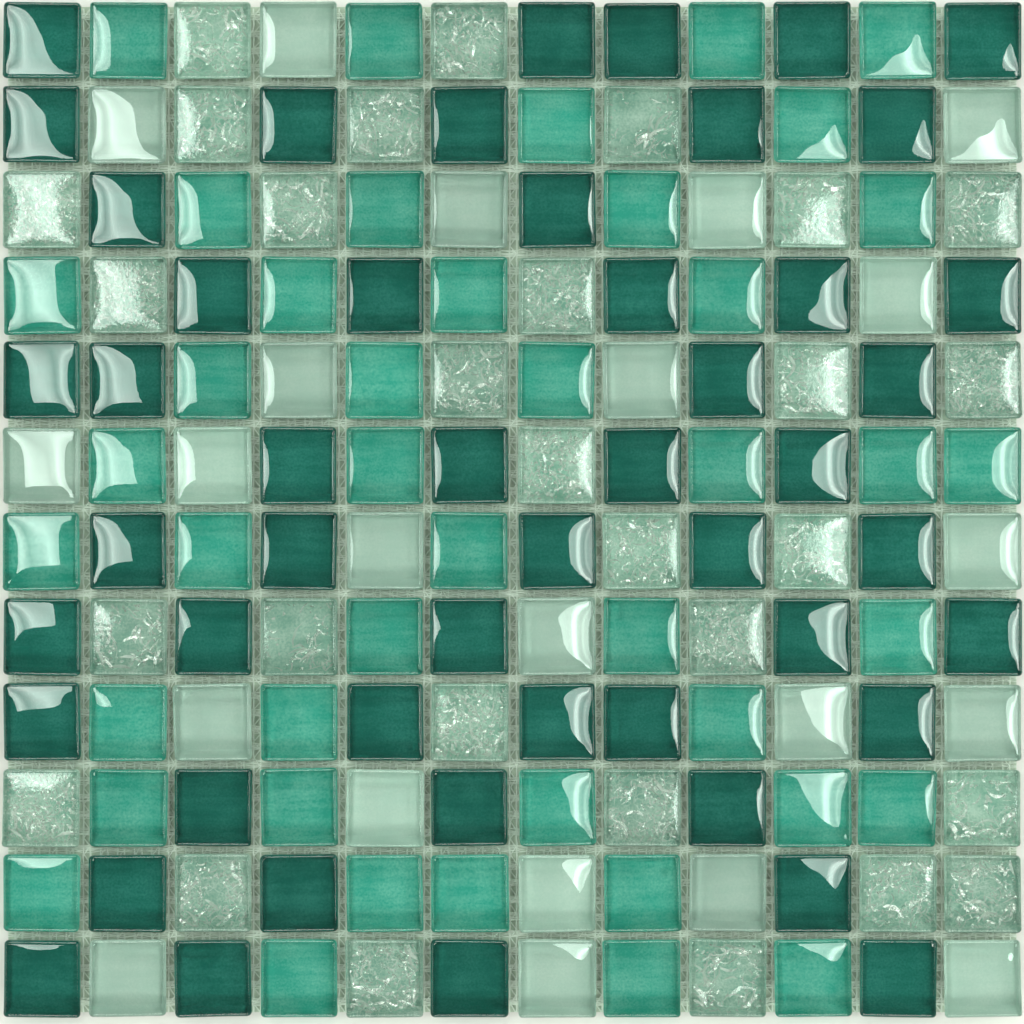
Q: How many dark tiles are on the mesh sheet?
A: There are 50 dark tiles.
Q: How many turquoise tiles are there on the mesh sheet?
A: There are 43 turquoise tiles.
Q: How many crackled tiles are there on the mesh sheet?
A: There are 29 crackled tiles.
